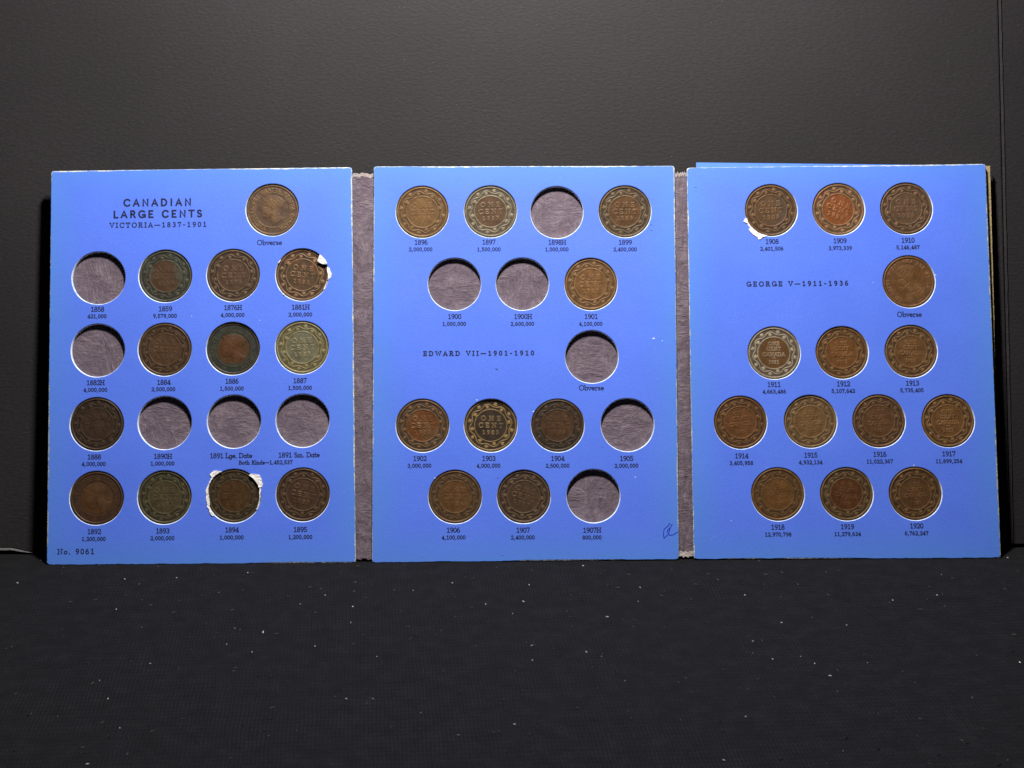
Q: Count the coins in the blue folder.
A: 35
